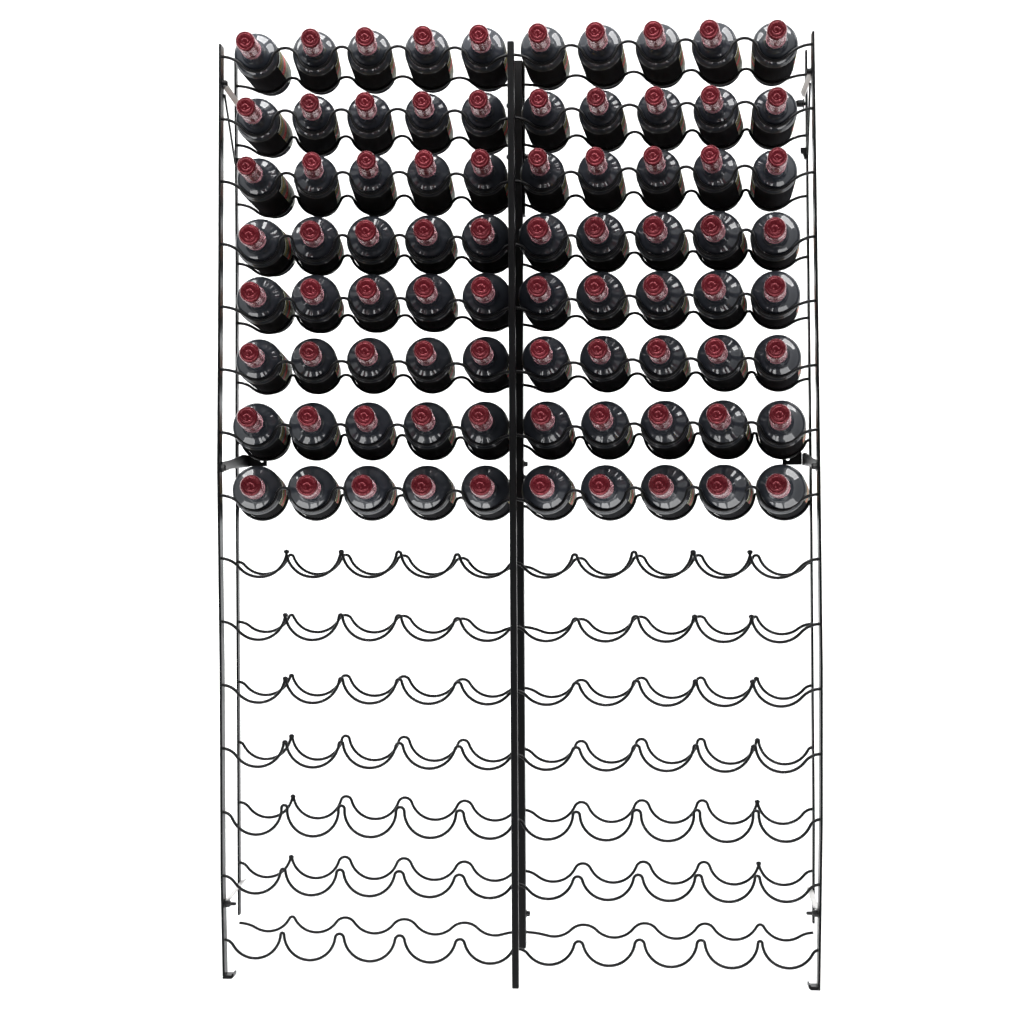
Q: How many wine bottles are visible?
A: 80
